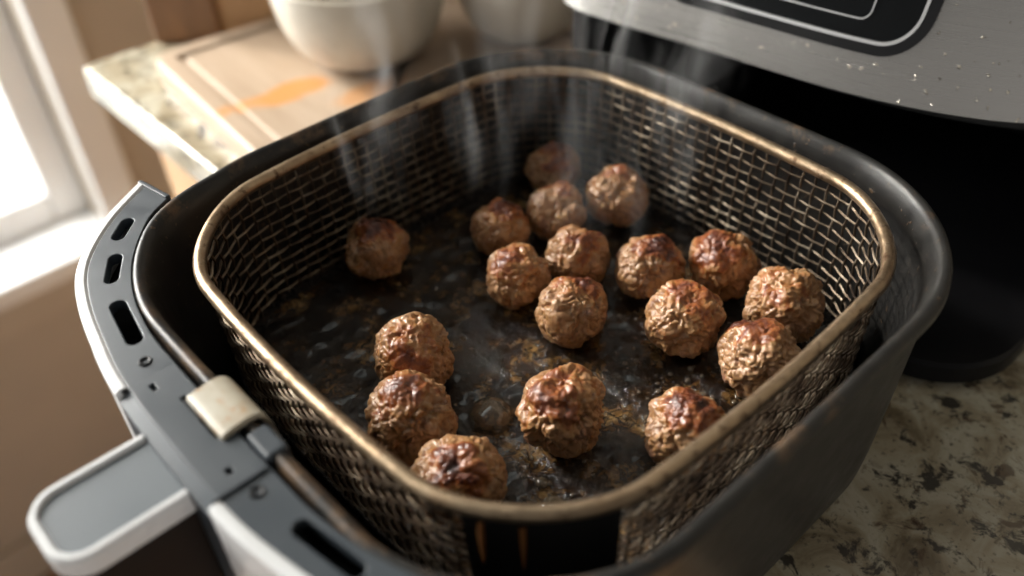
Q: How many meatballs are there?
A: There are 18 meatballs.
